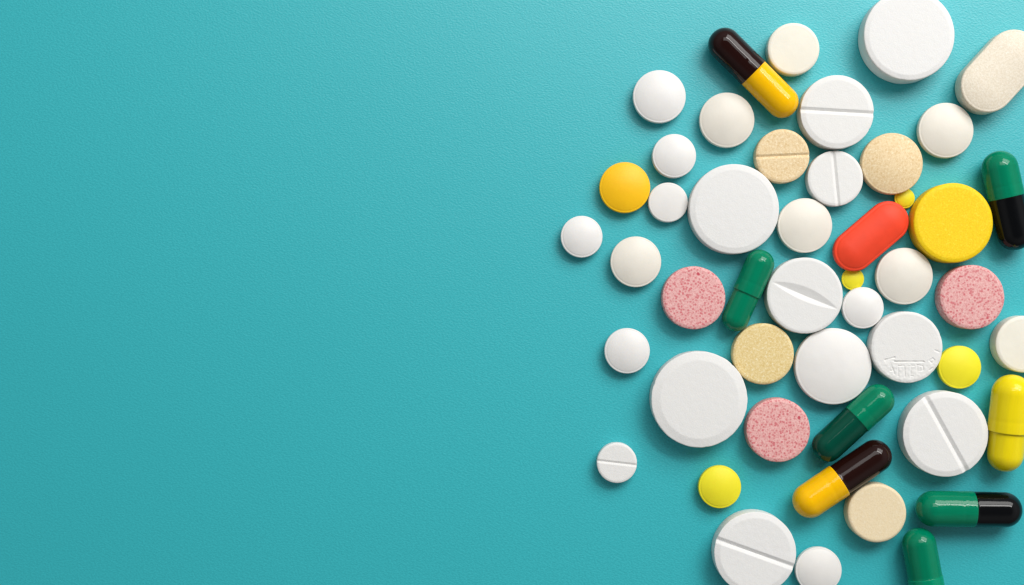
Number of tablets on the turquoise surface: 40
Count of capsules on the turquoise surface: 8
